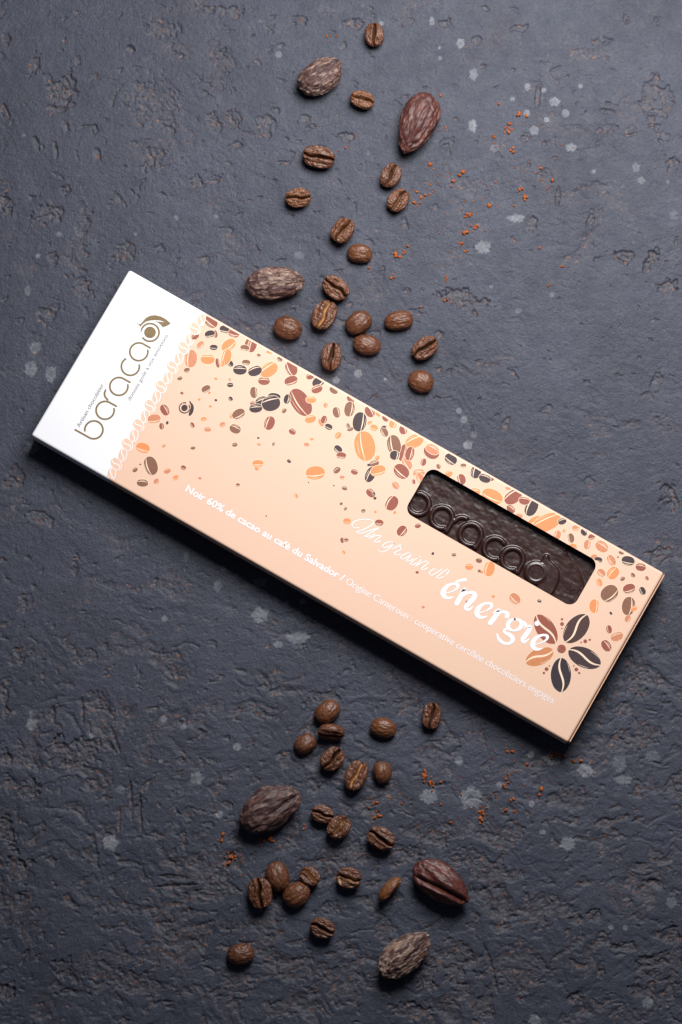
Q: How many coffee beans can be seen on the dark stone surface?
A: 36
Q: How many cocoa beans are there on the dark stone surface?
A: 6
